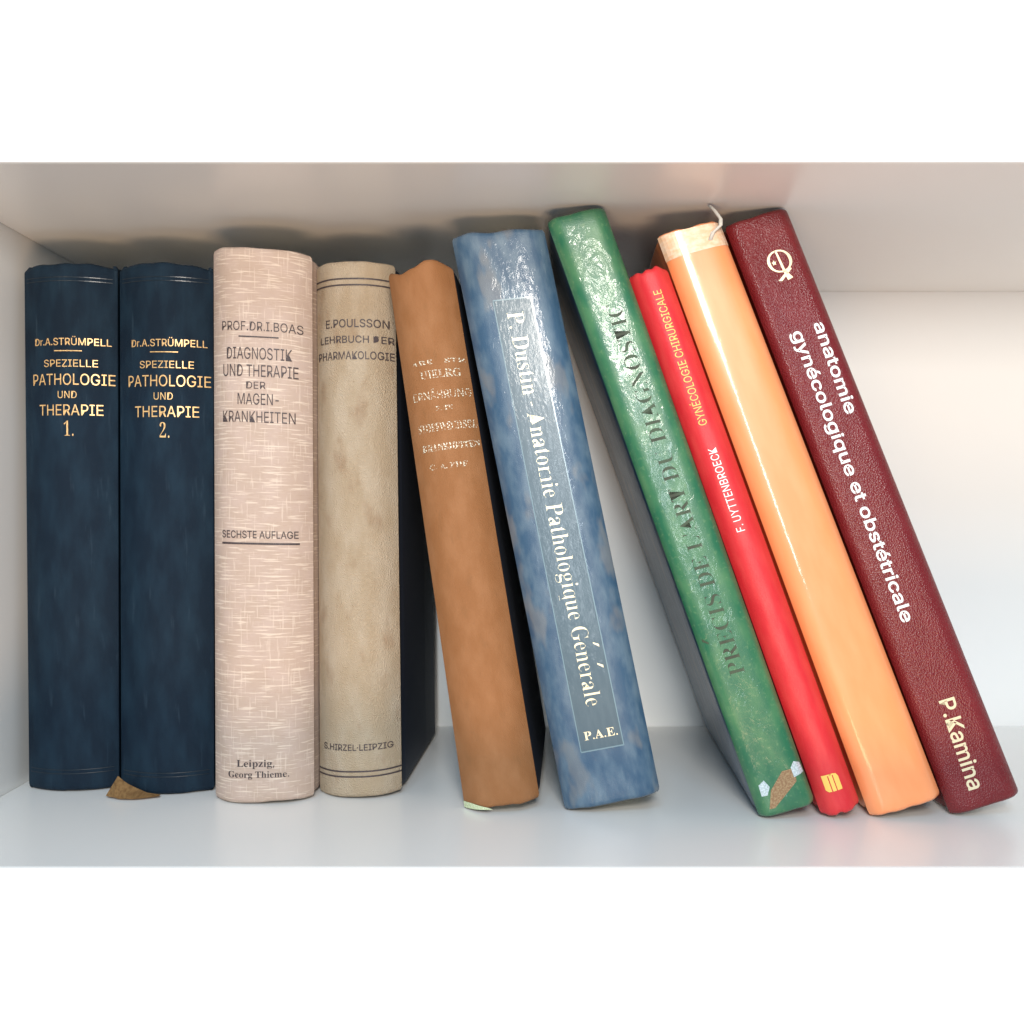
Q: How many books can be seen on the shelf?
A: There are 10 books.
